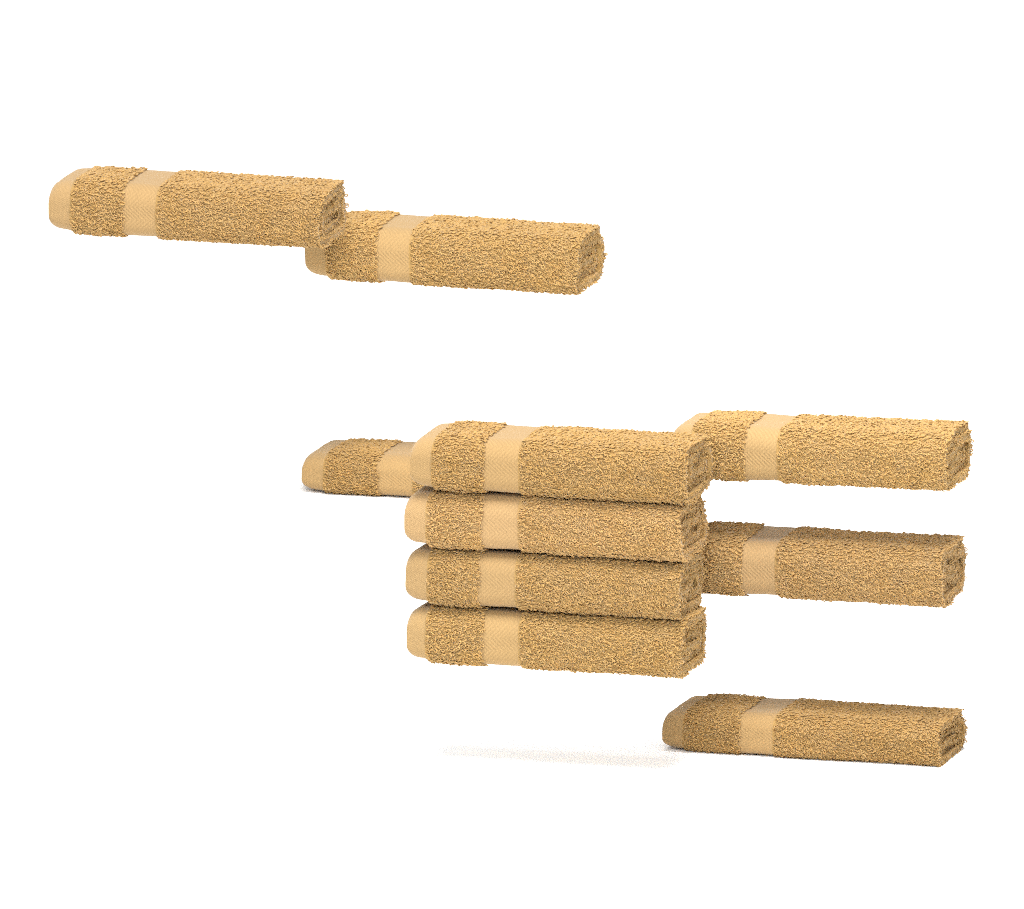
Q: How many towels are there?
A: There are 10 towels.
